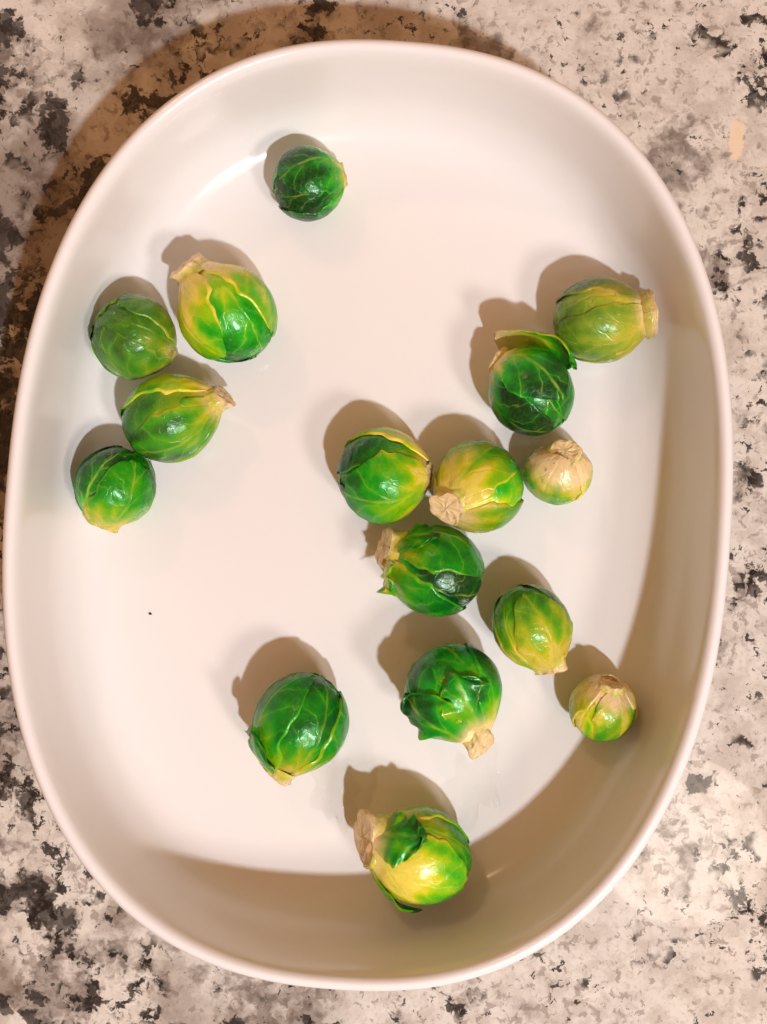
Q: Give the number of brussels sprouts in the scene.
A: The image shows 16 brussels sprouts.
